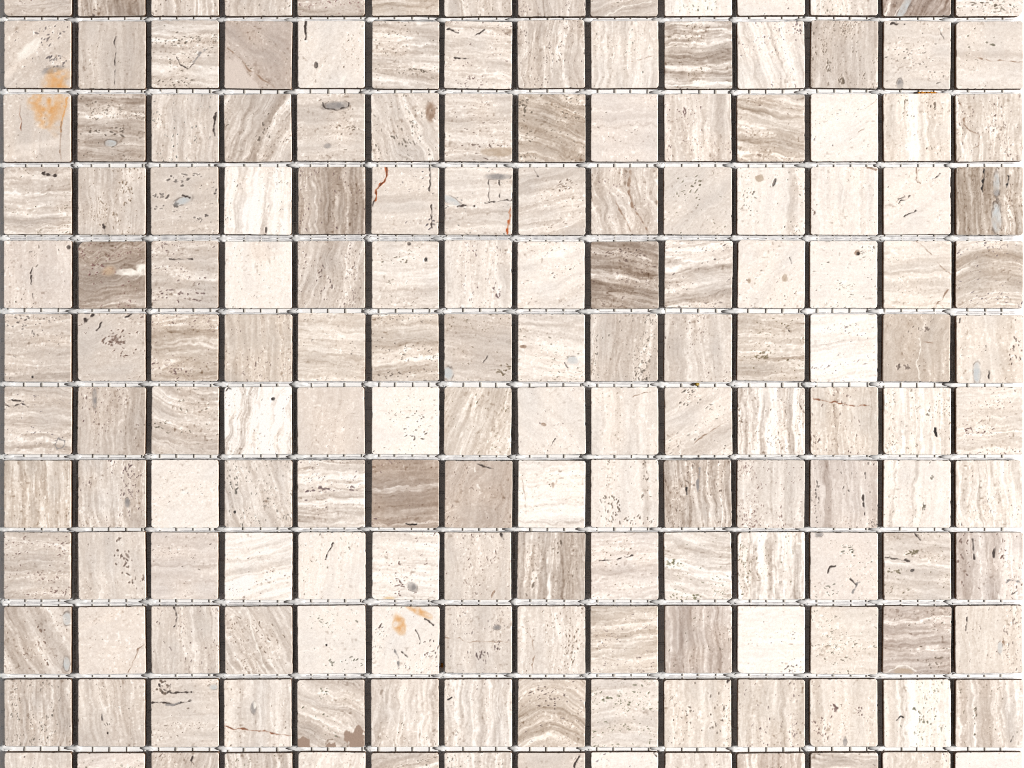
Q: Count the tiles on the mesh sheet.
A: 168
